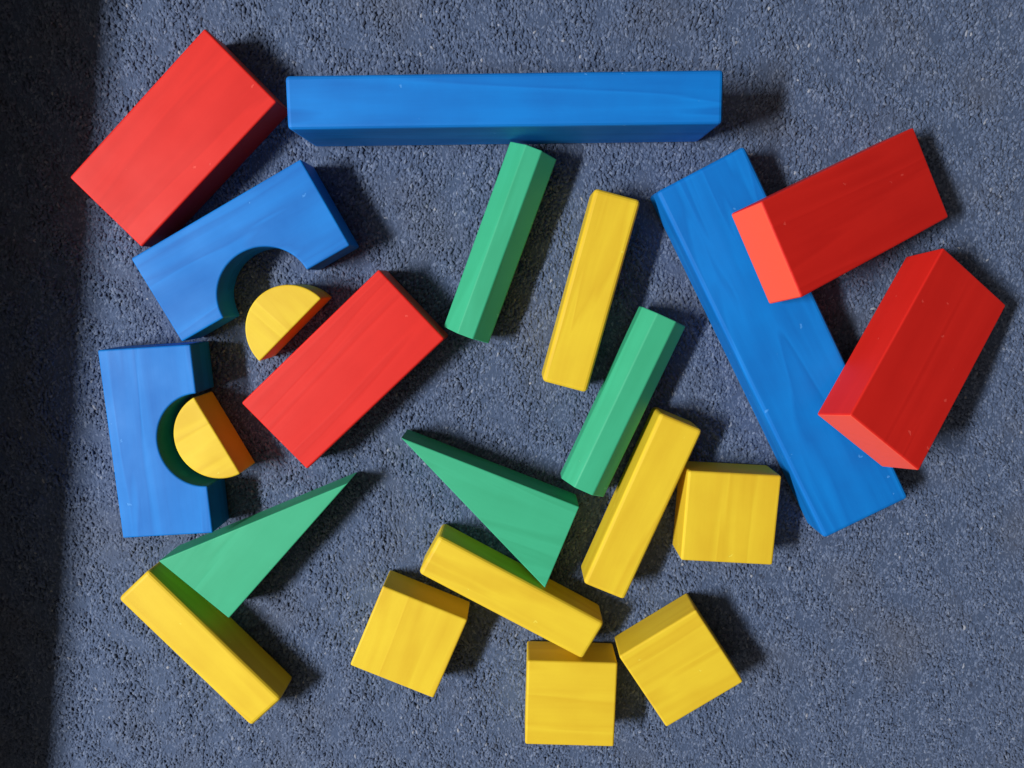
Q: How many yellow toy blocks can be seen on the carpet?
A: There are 10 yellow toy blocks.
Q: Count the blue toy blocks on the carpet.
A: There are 4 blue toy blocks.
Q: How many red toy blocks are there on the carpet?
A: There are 4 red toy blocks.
